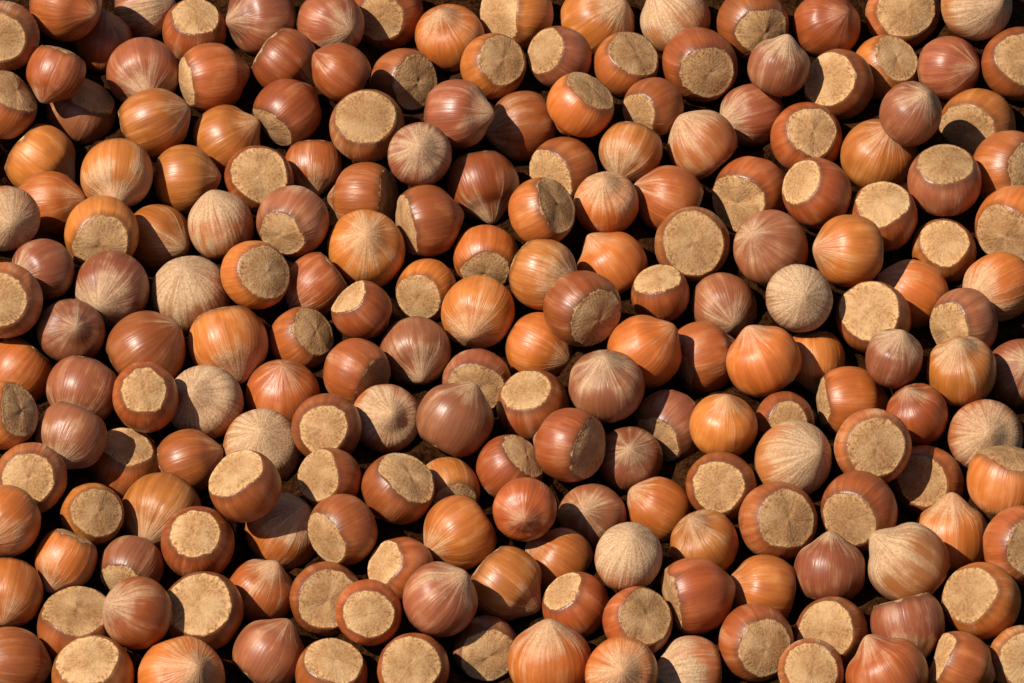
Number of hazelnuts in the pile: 200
